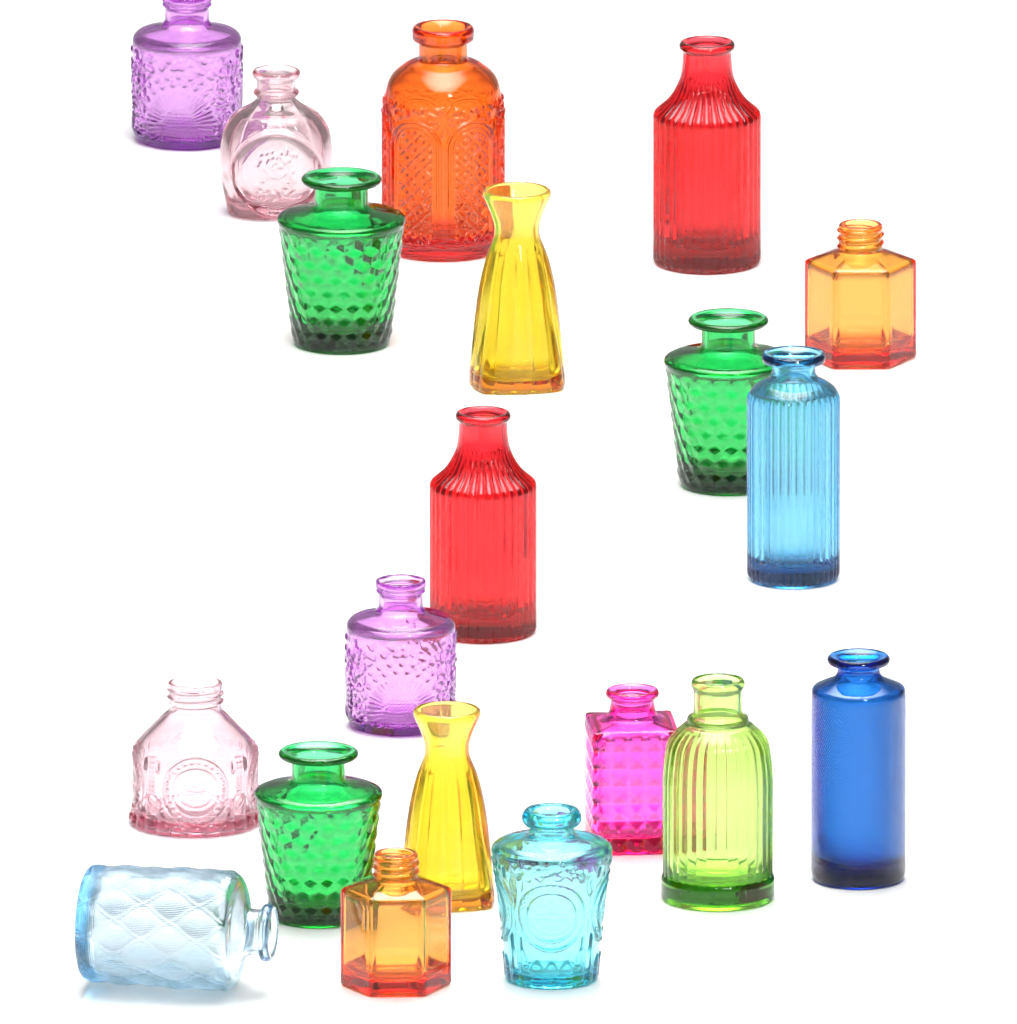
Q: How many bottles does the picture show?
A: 20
